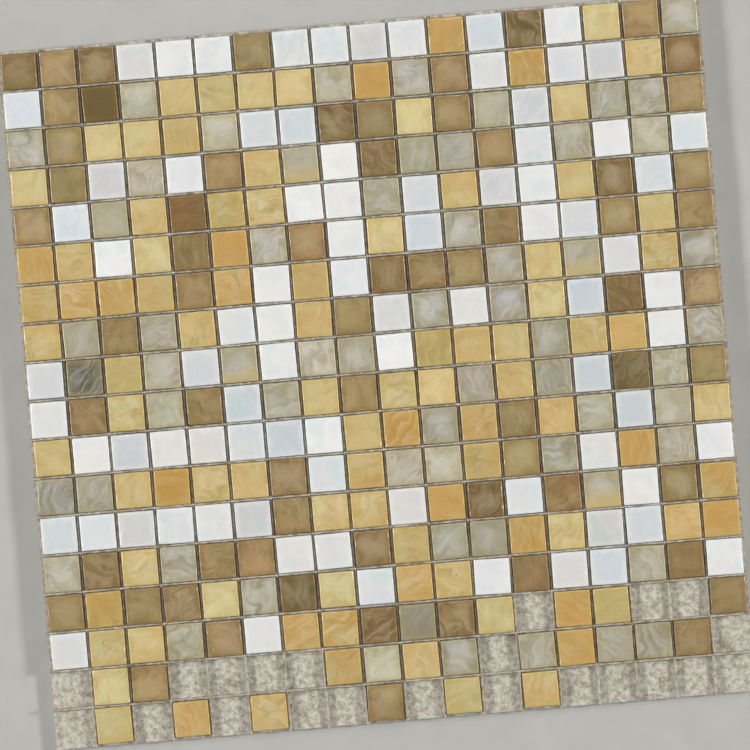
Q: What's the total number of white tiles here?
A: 82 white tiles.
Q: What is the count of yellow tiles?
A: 94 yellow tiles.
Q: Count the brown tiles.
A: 65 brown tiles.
